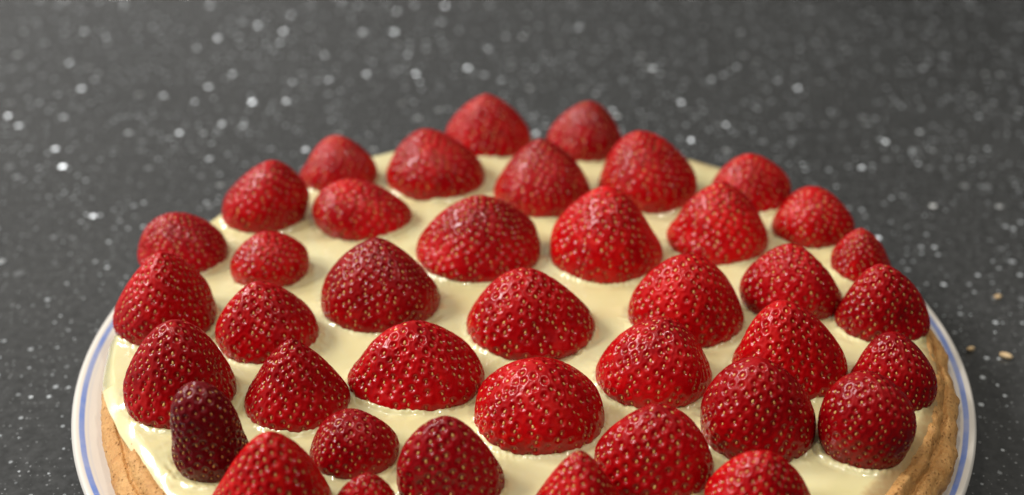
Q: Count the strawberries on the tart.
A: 40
